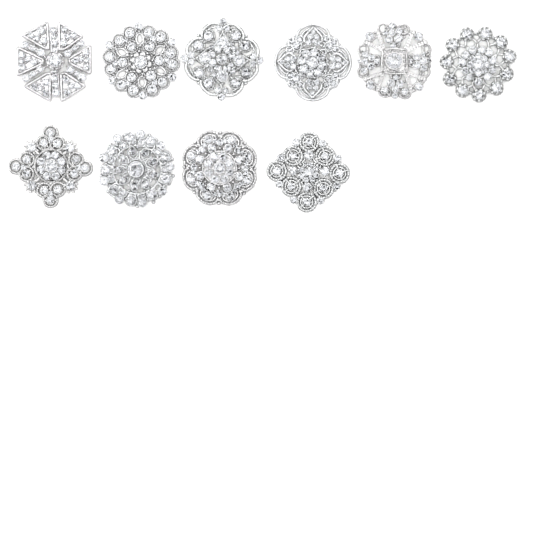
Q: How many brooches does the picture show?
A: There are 10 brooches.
